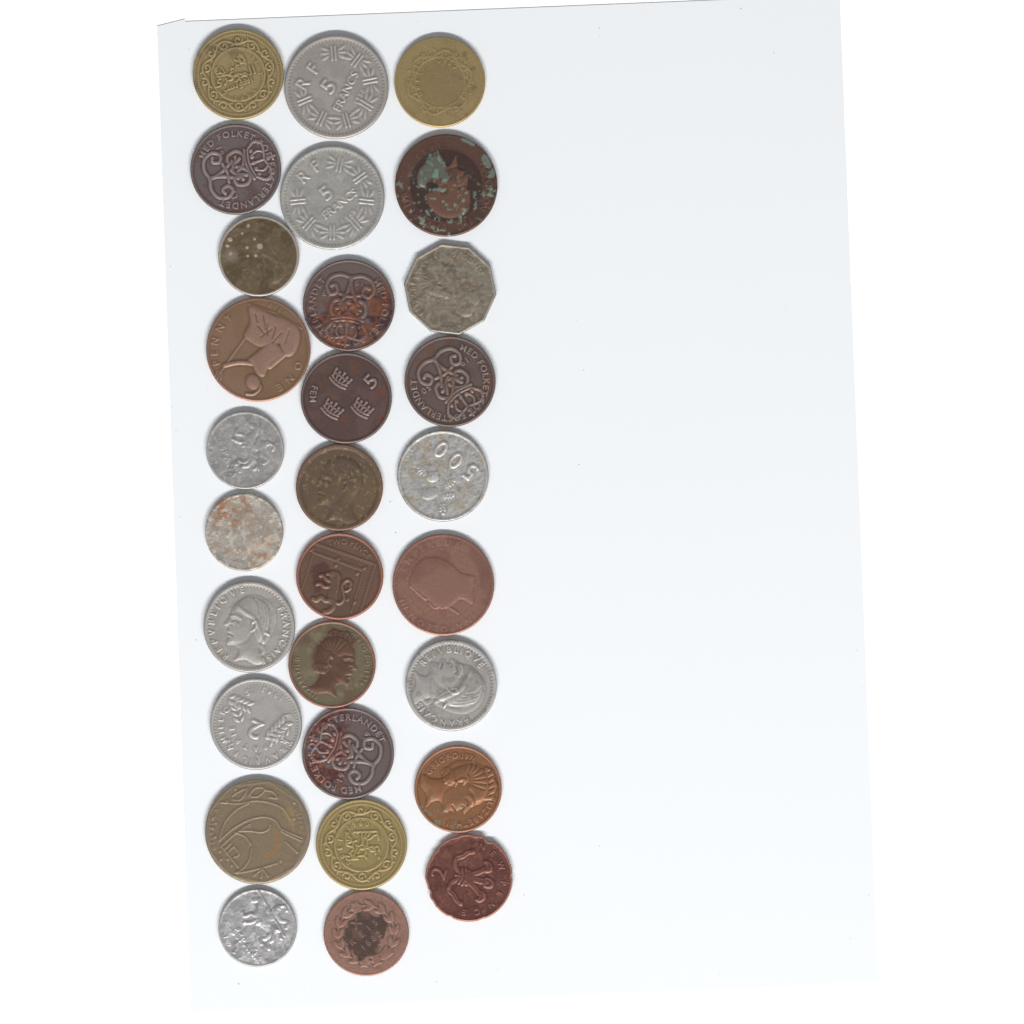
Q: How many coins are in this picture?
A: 29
